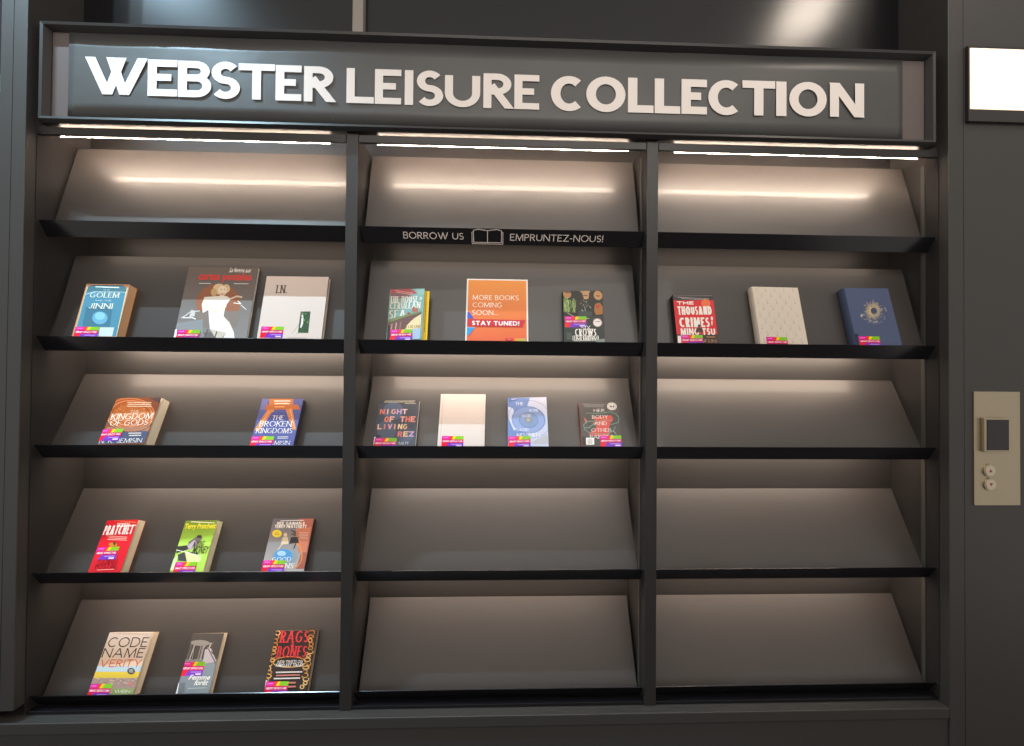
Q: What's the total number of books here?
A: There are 20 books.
